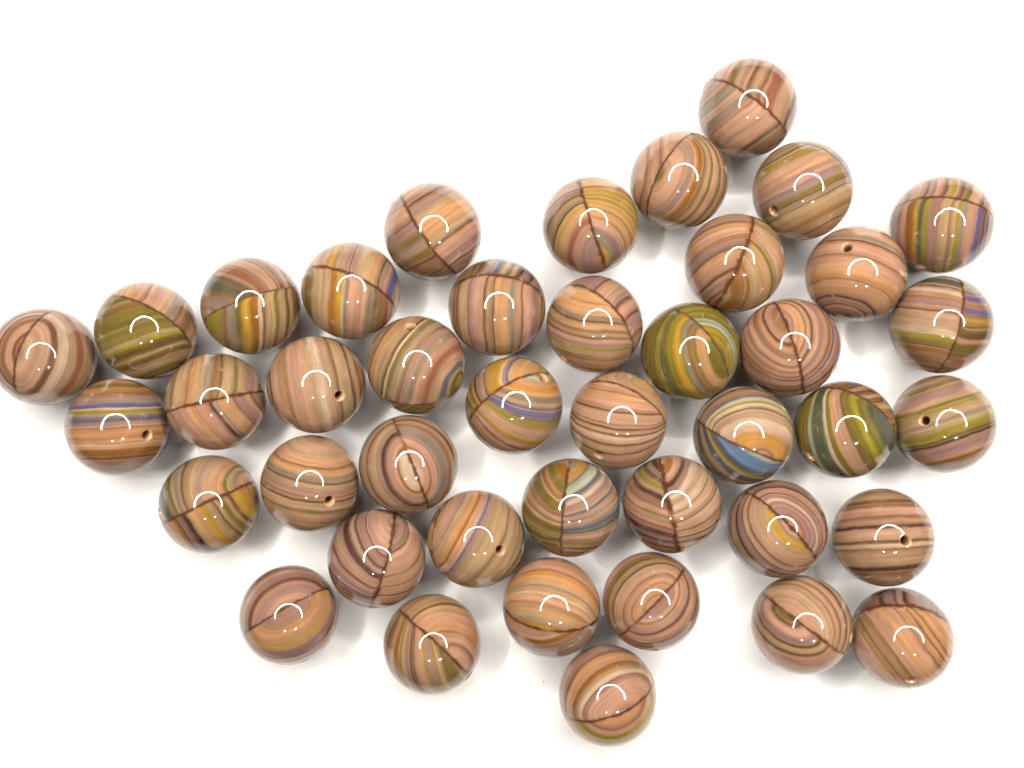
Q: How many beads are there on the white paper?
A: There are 42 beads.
